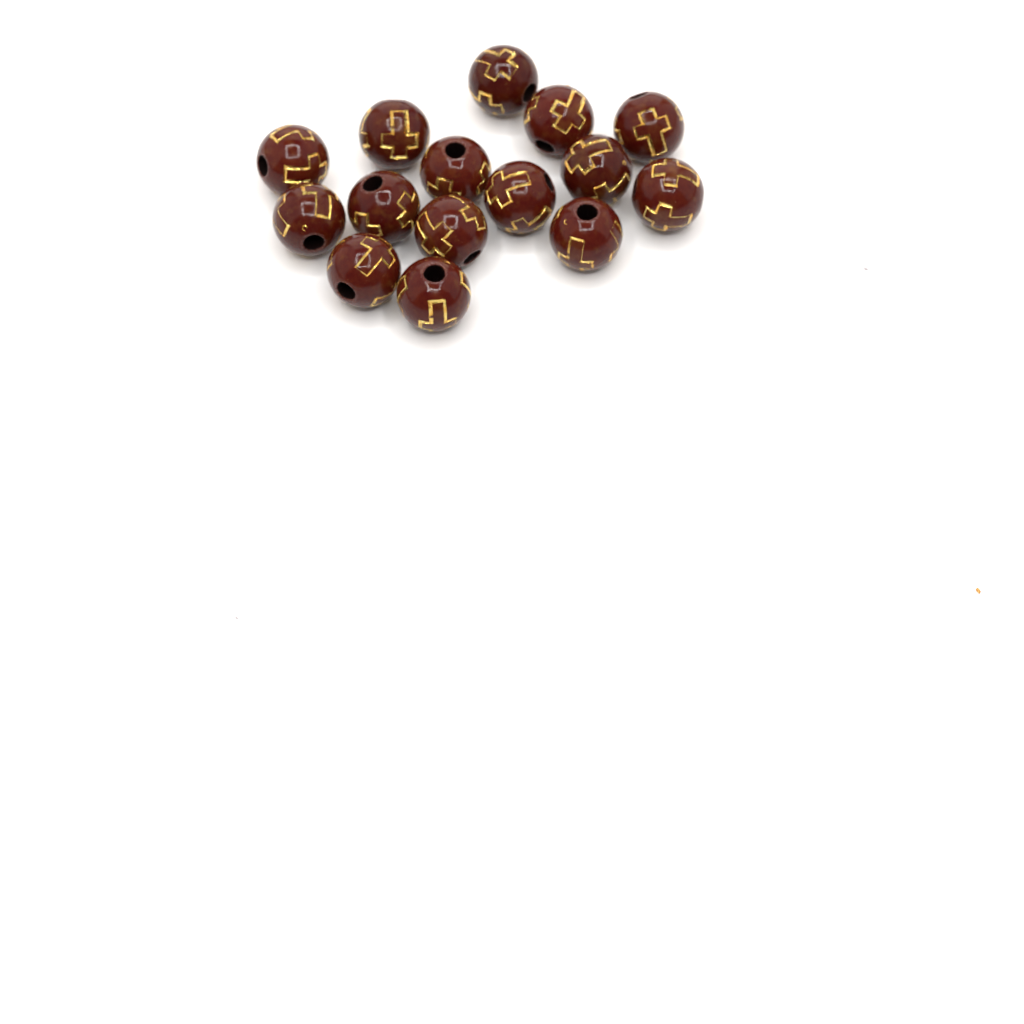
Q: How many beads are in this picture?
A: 15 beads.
